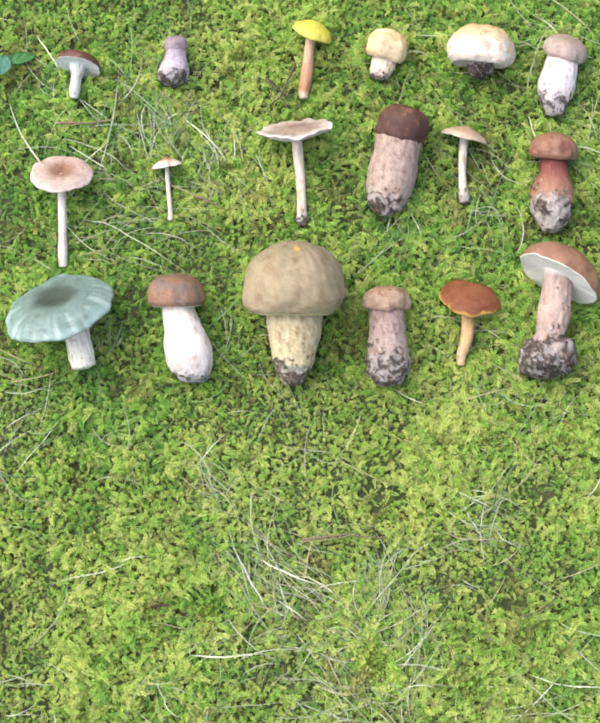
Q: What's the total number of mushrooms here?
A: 18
